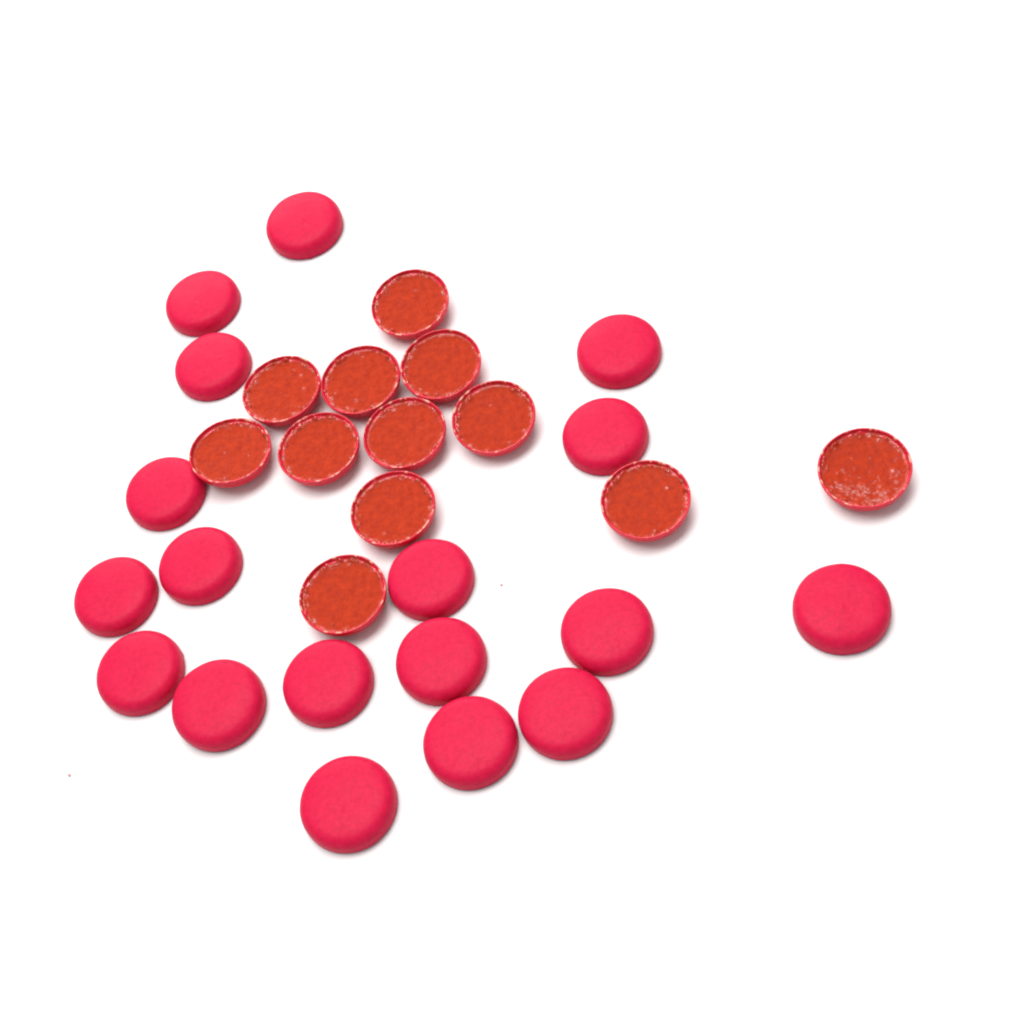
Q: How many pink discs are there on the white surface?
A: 18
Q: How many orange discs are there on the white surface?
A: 12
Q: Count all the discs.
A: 30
